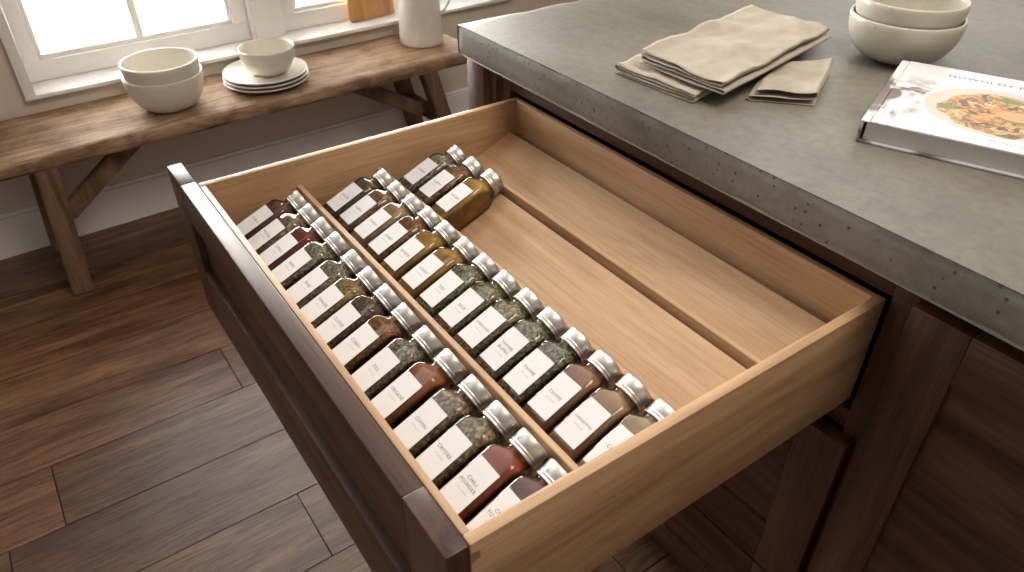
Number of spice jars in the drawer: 31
